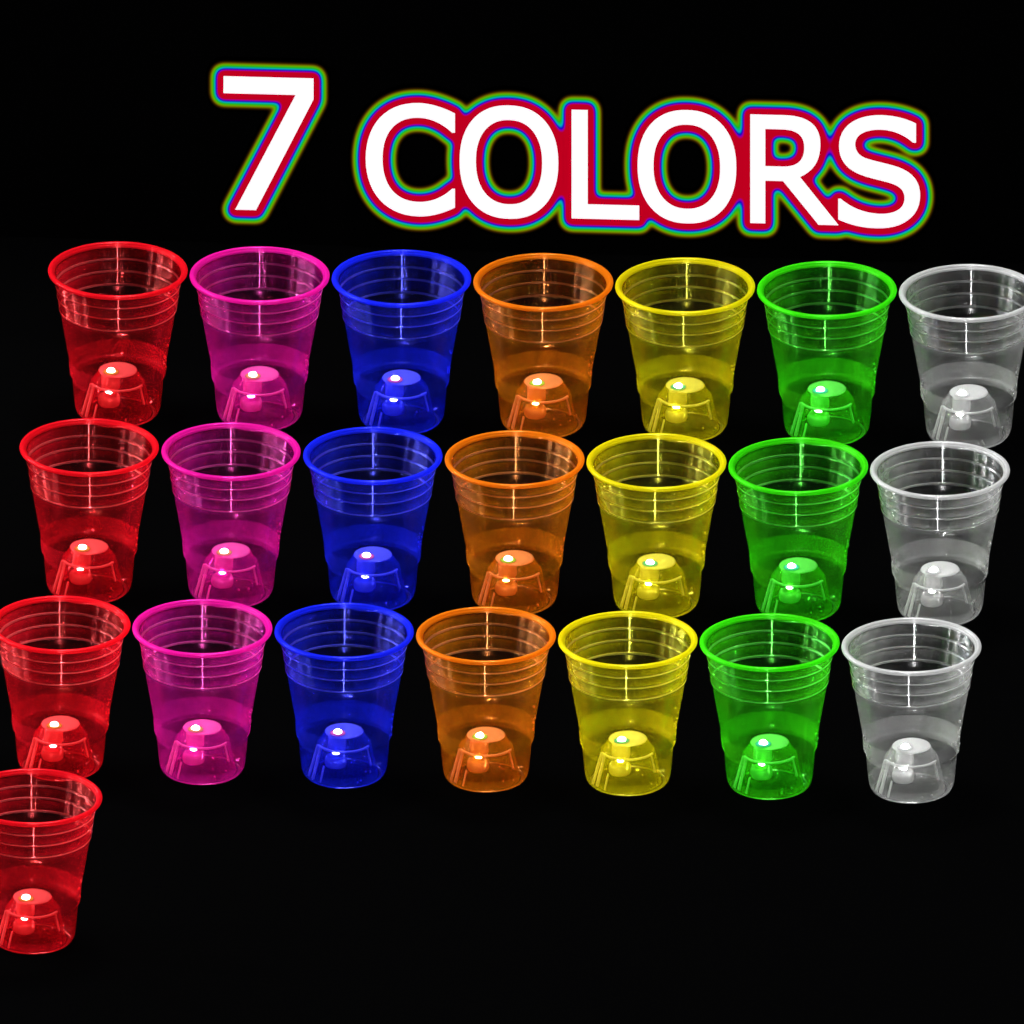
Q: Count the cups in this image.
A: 22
